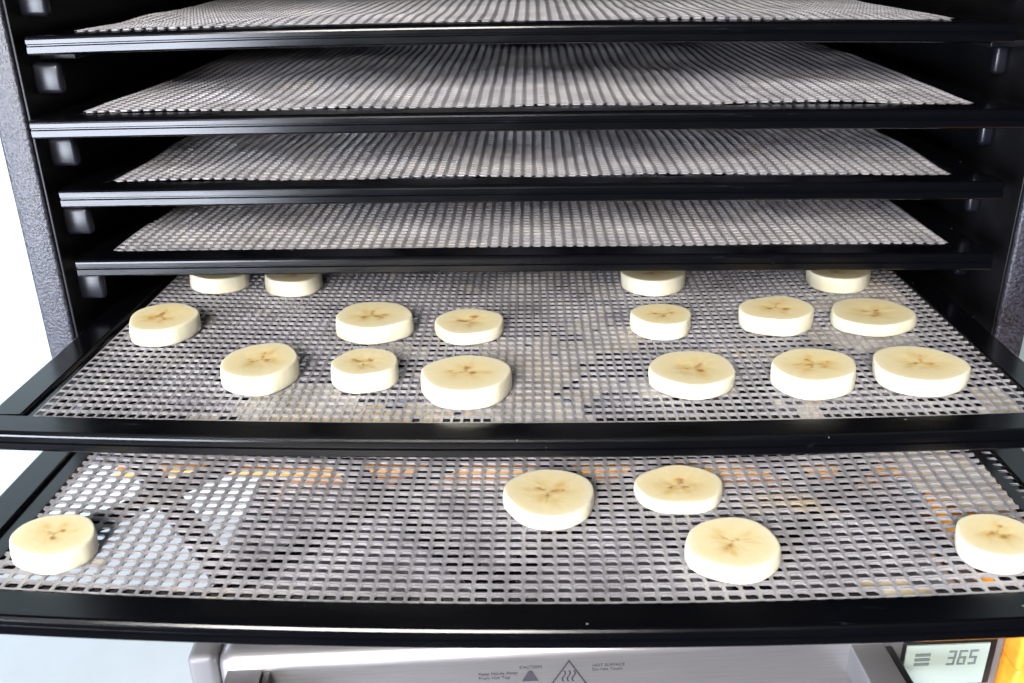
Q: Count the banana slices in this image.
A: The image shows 21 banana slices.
